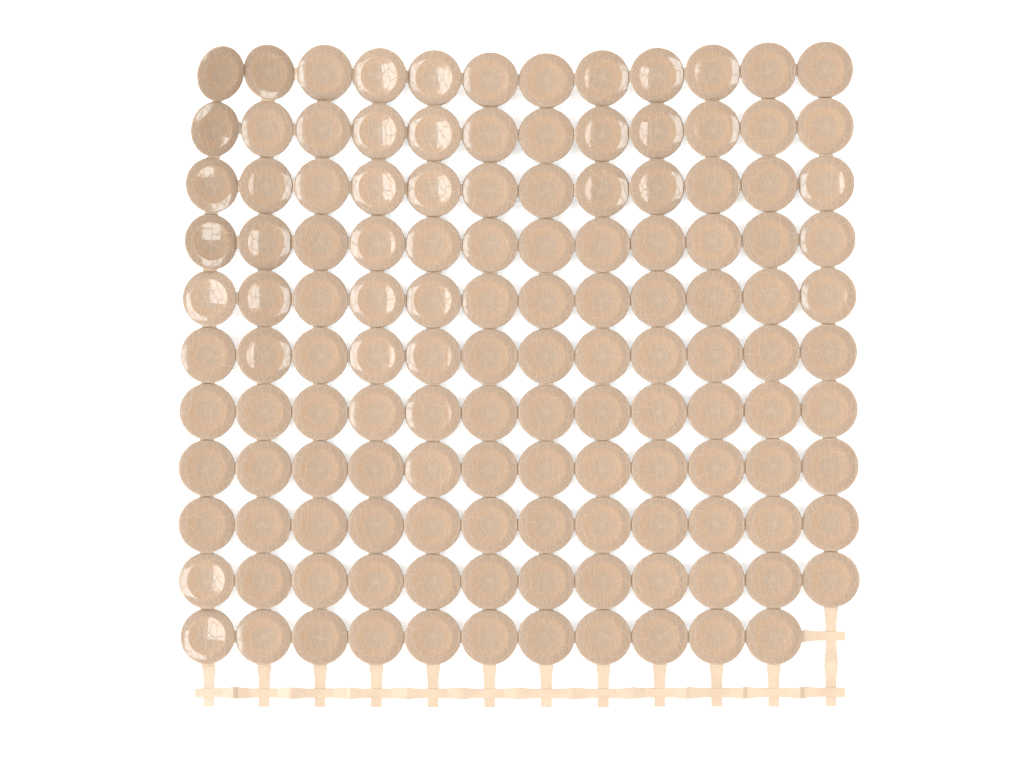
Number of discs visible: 131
